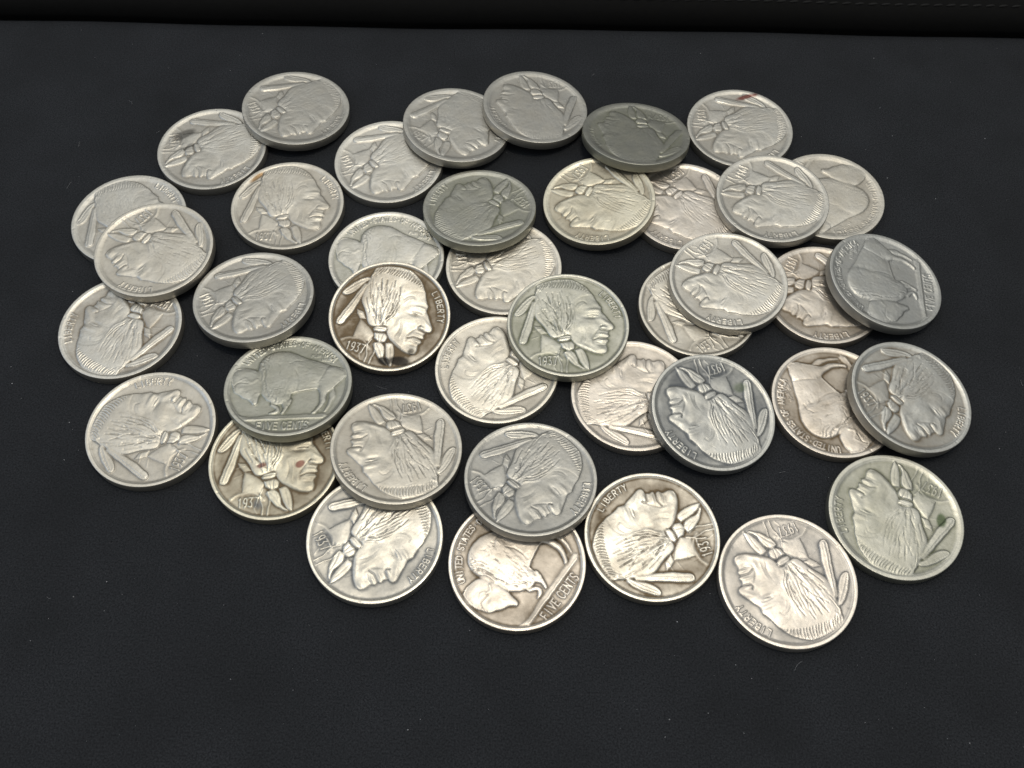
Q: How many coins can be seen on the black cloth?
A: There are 40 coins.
